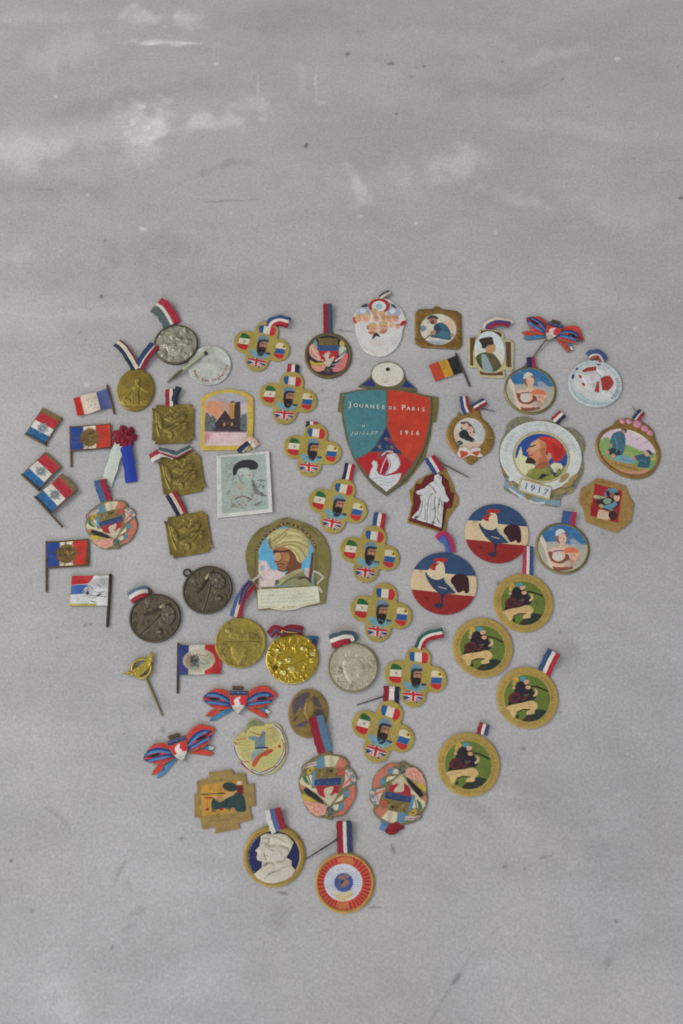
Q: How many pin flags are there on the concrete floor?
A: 9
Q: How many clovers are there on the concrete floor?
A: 8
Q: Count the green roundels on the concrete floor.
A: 4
